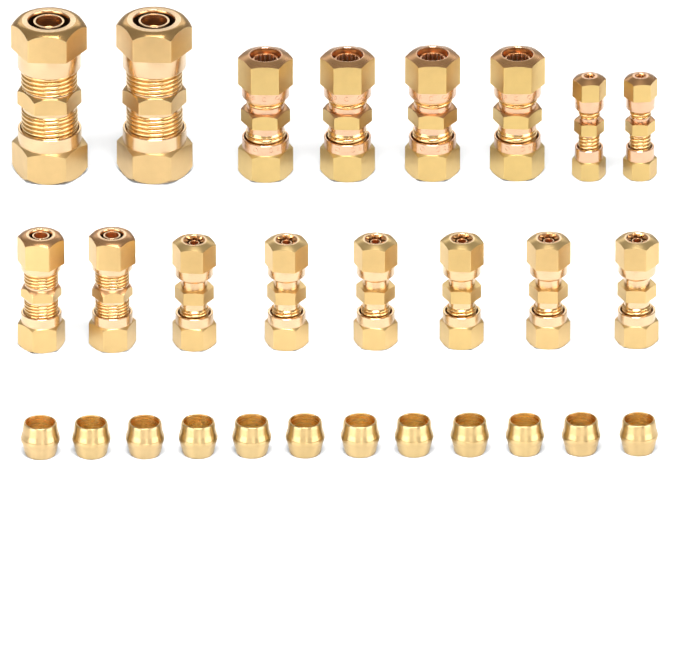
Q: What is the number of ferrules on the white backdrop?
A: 12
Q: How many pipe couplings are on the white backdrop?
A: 16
